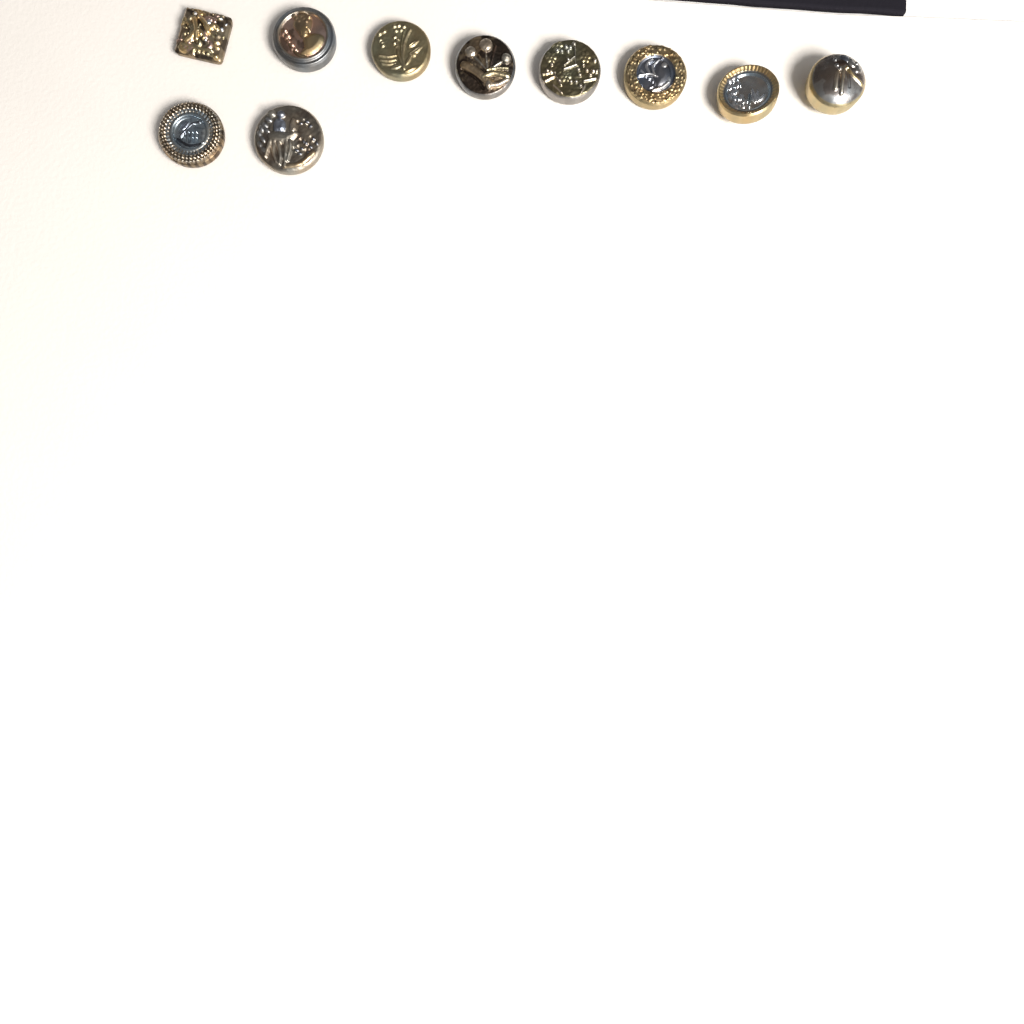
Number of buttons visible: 10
